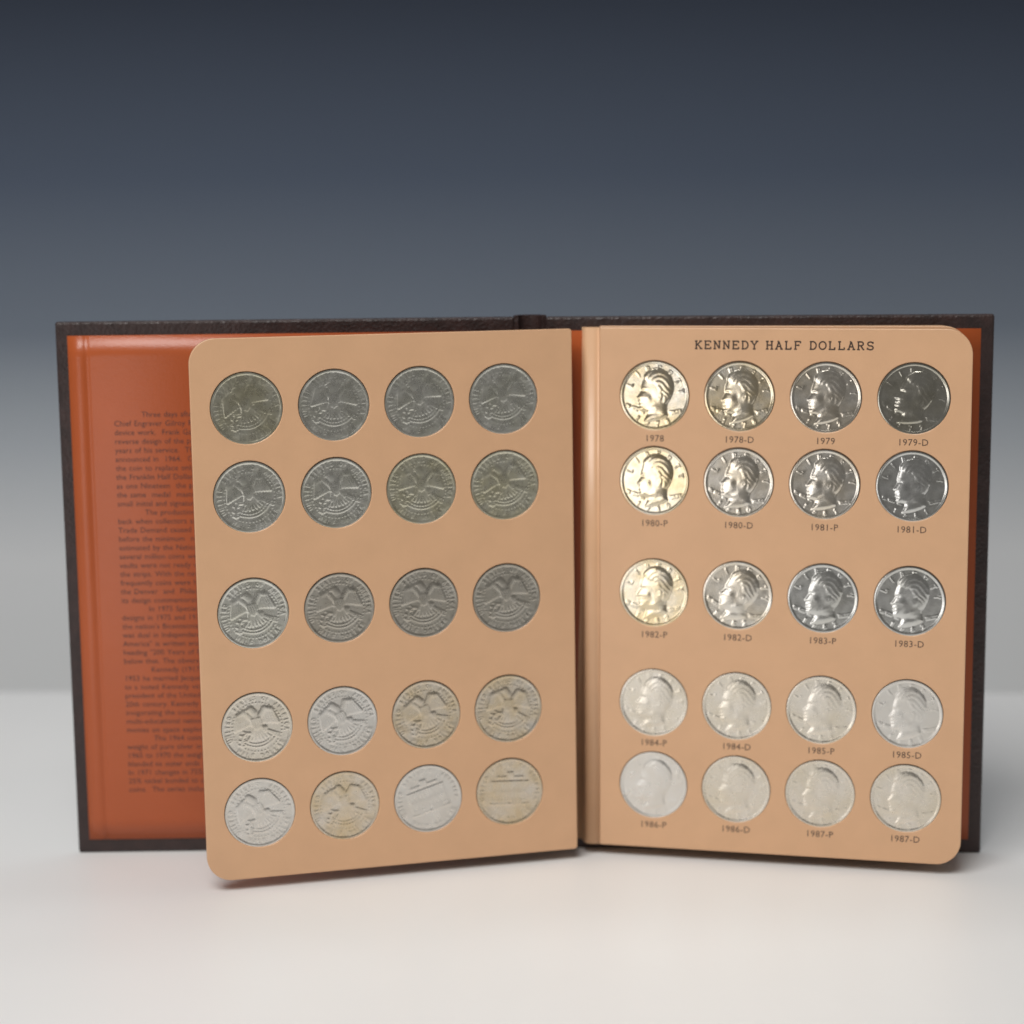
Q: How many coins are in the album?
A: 40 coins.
